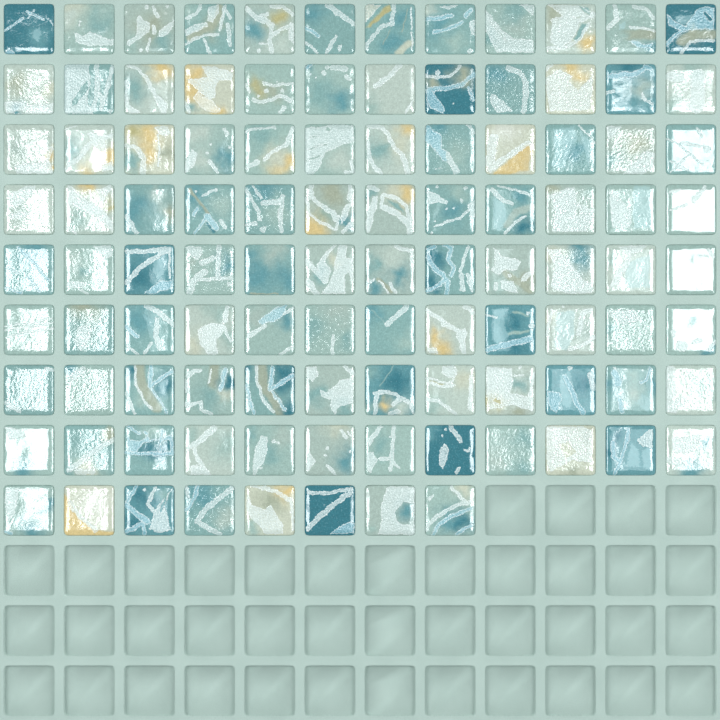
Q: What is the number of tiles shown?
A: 104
